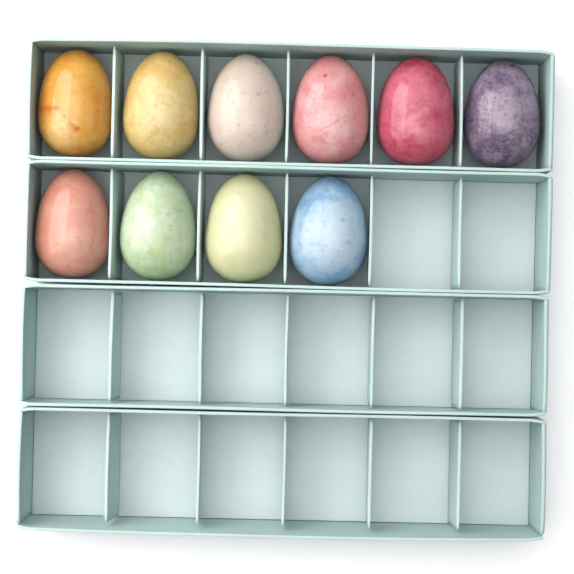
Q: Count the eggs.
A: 10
